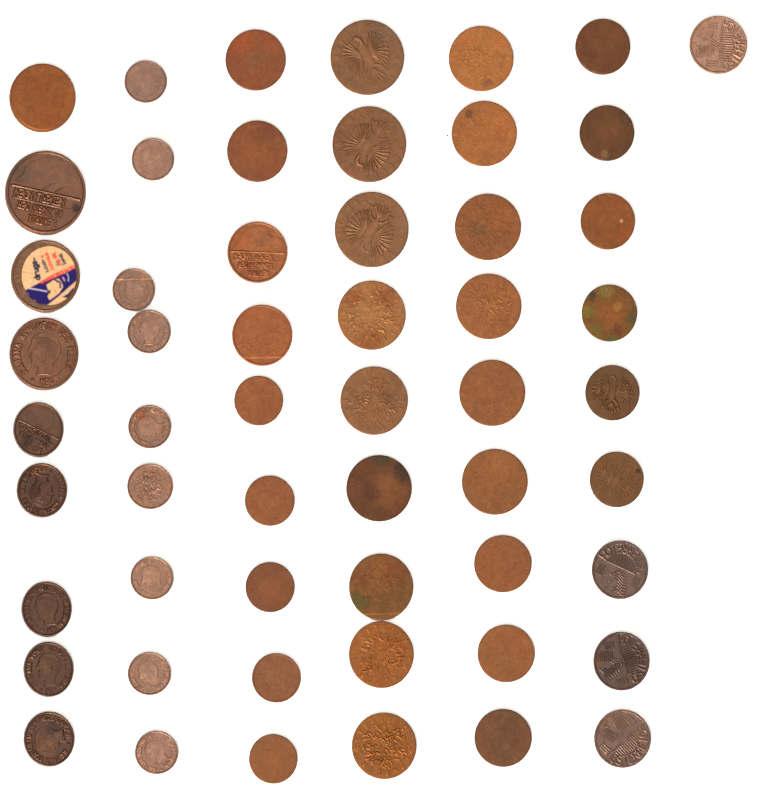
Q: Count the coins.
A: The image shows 55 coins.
